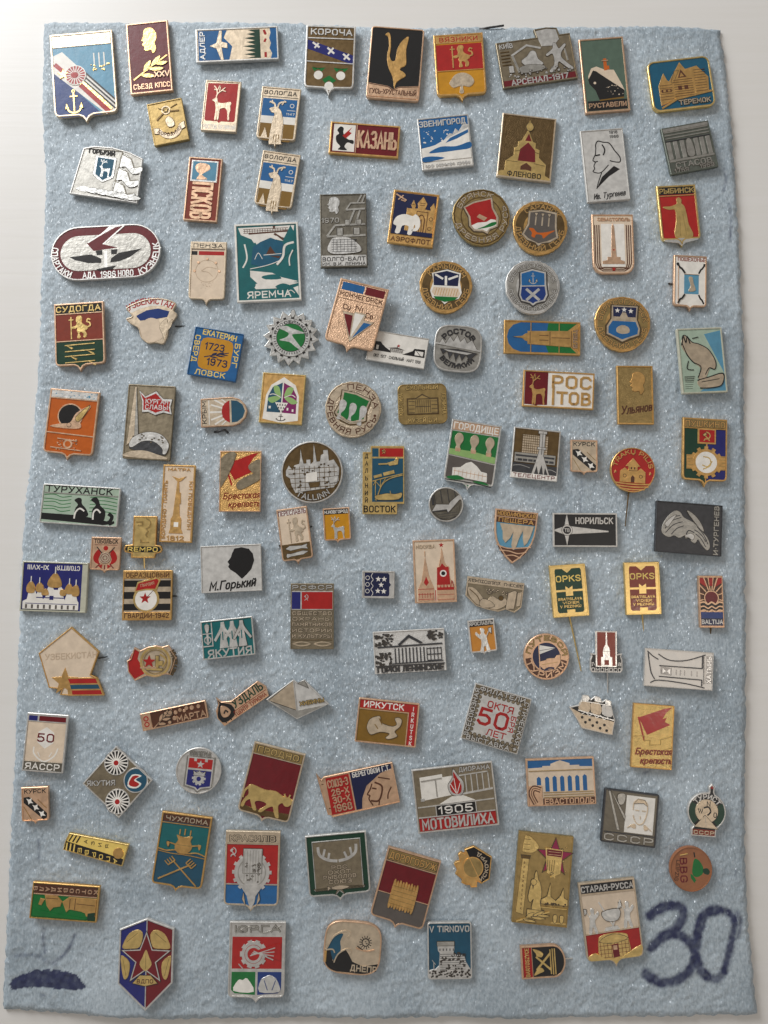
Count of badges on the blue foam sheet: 118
